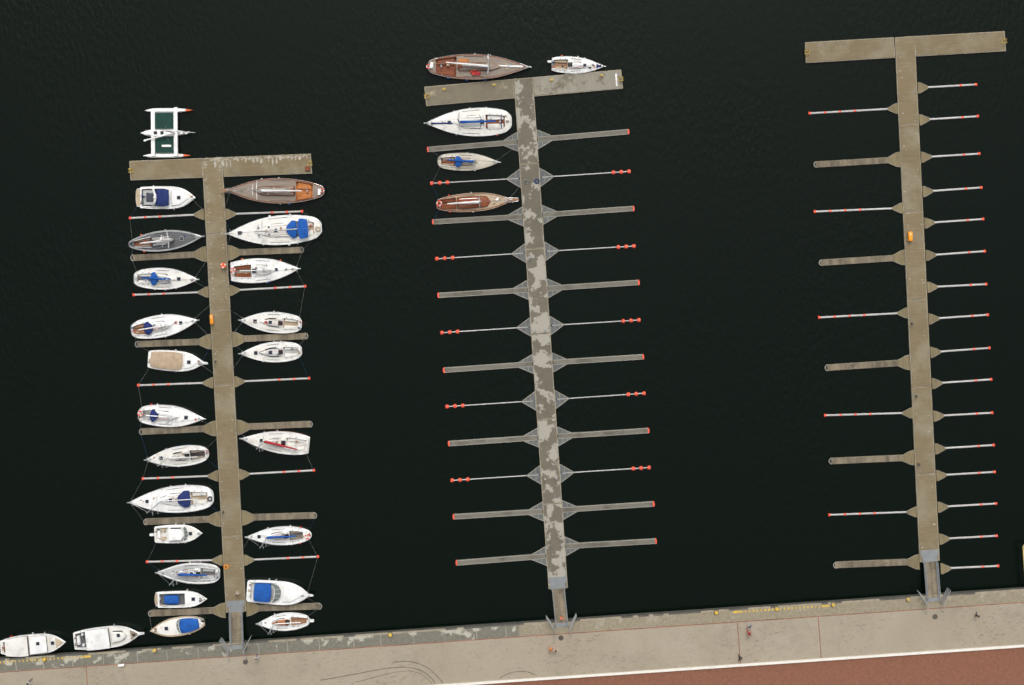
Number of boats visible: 29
